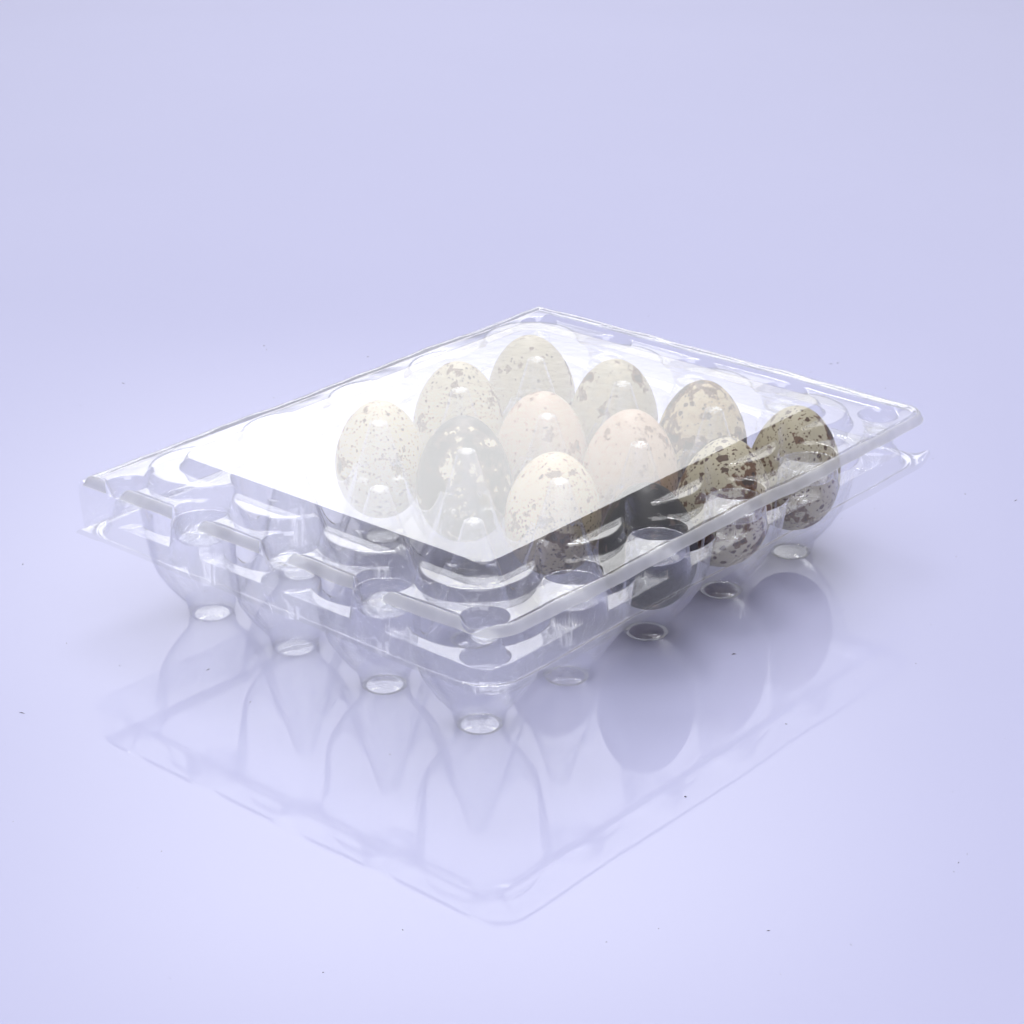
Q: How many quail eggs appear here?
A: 12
